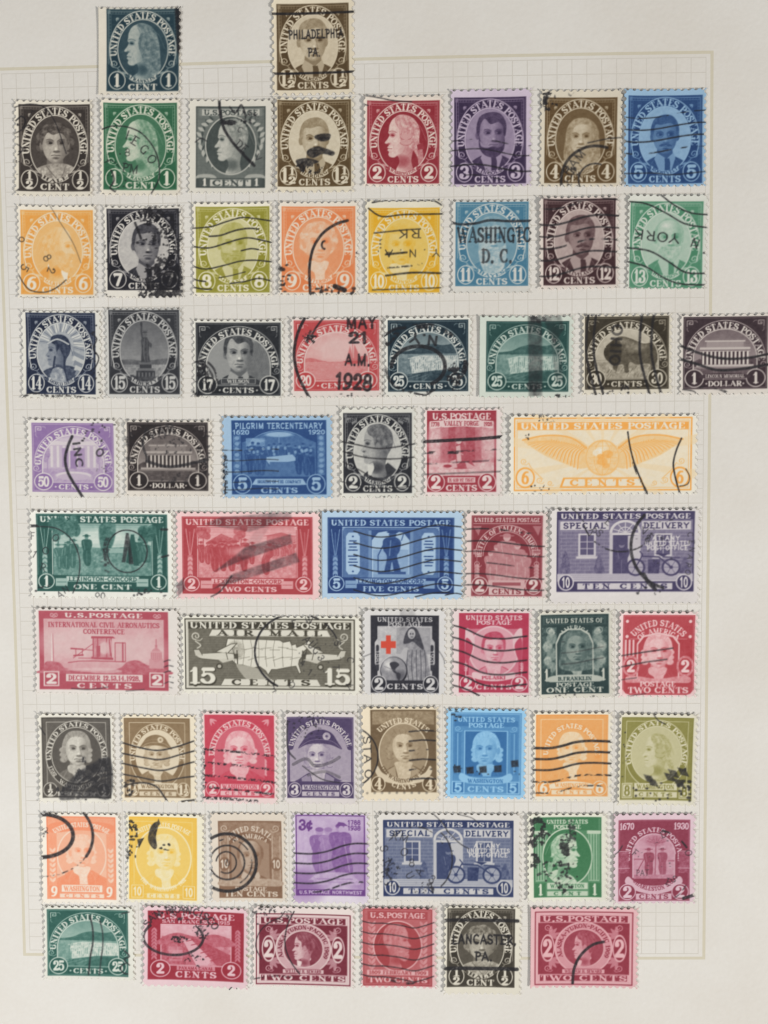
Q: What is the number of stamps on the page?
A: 64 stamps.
